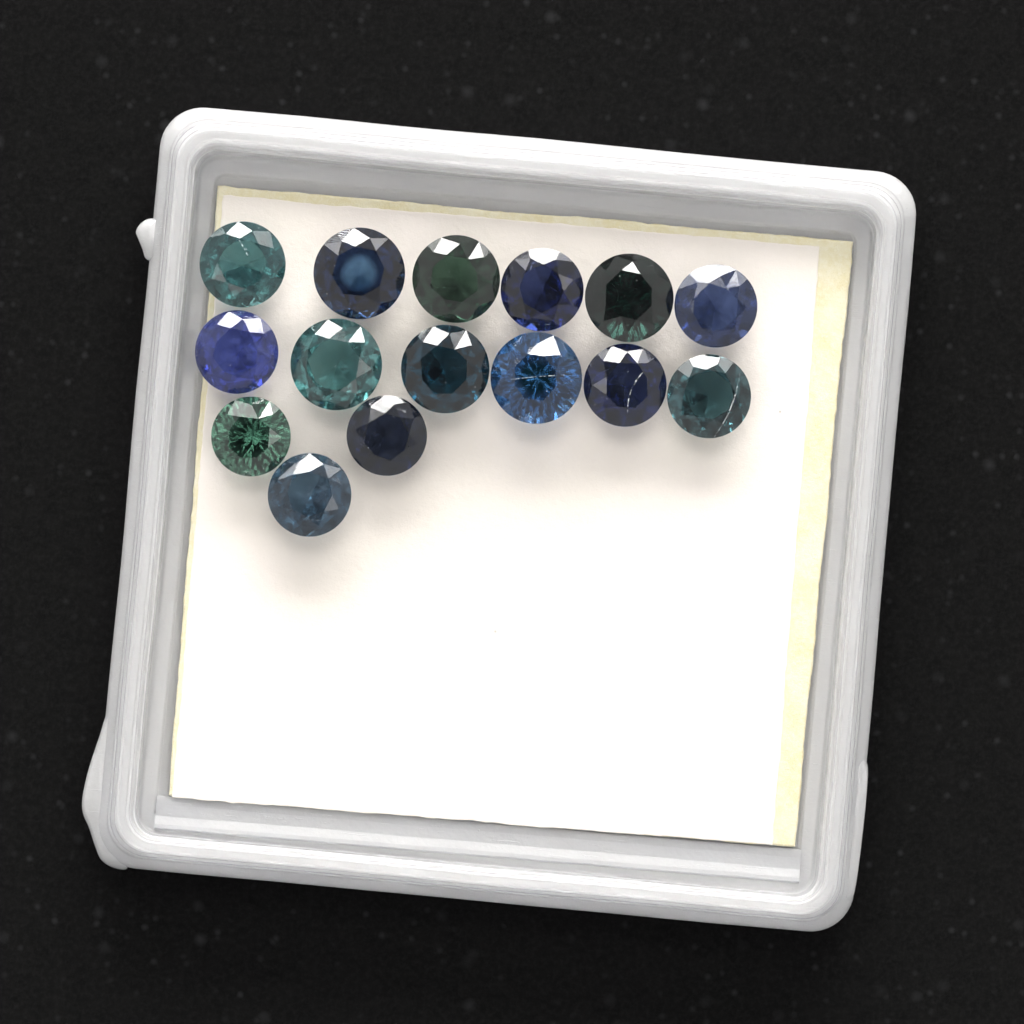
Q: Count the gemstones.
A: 15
